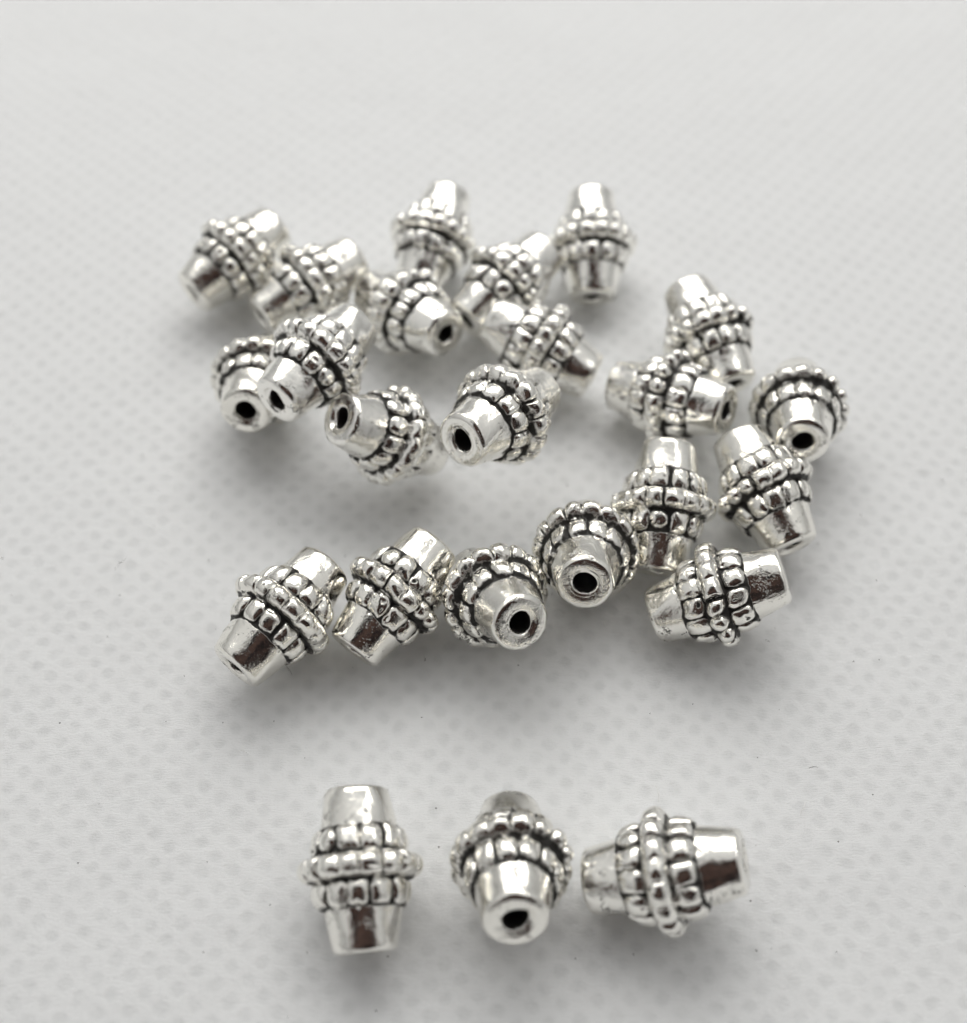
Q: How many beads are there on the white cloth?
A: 24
